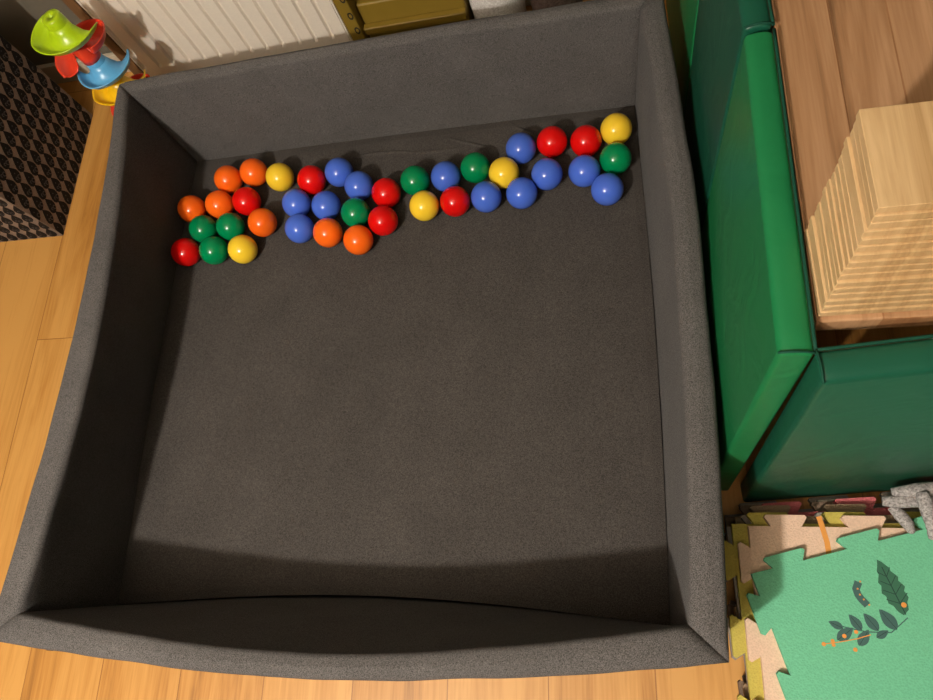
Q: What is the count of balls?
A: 39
